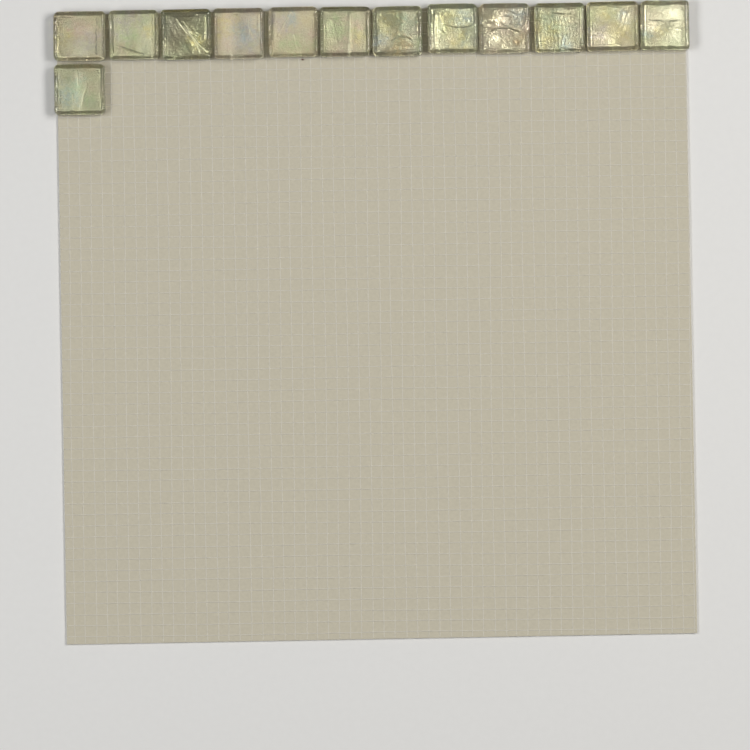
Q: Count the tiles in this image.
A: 13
